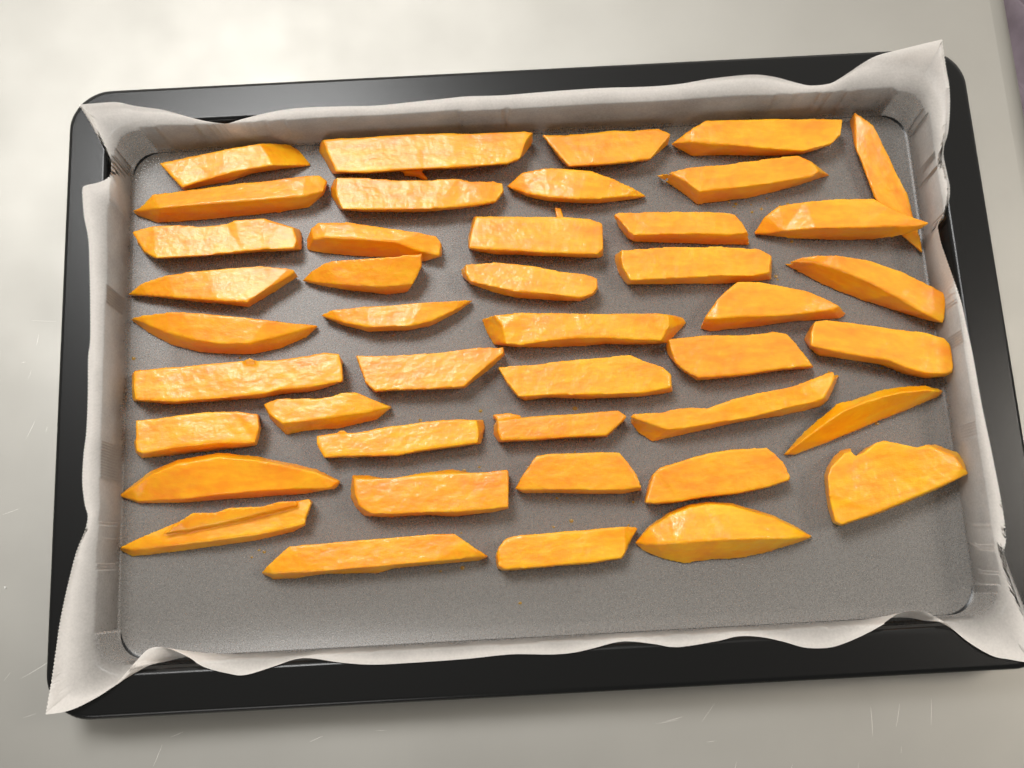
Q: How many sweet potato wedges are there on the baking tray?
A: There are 43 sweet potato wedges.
